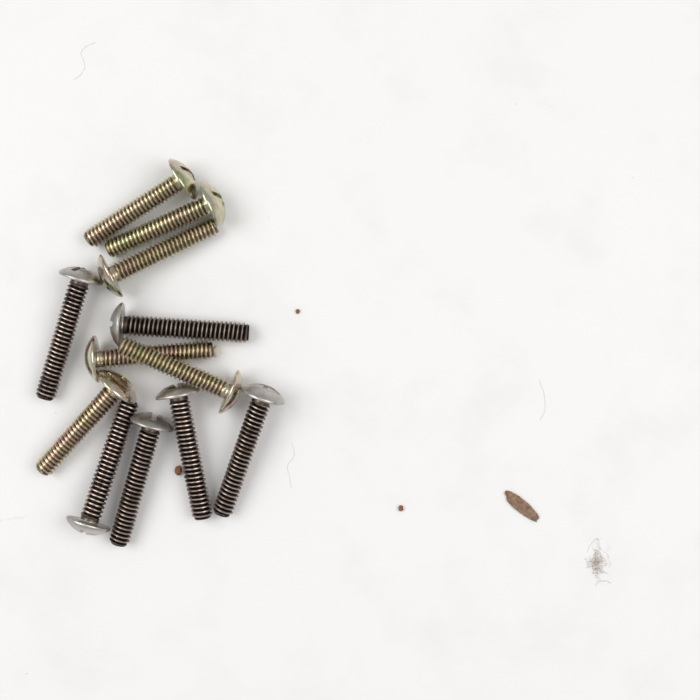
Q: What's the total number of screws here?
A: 12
